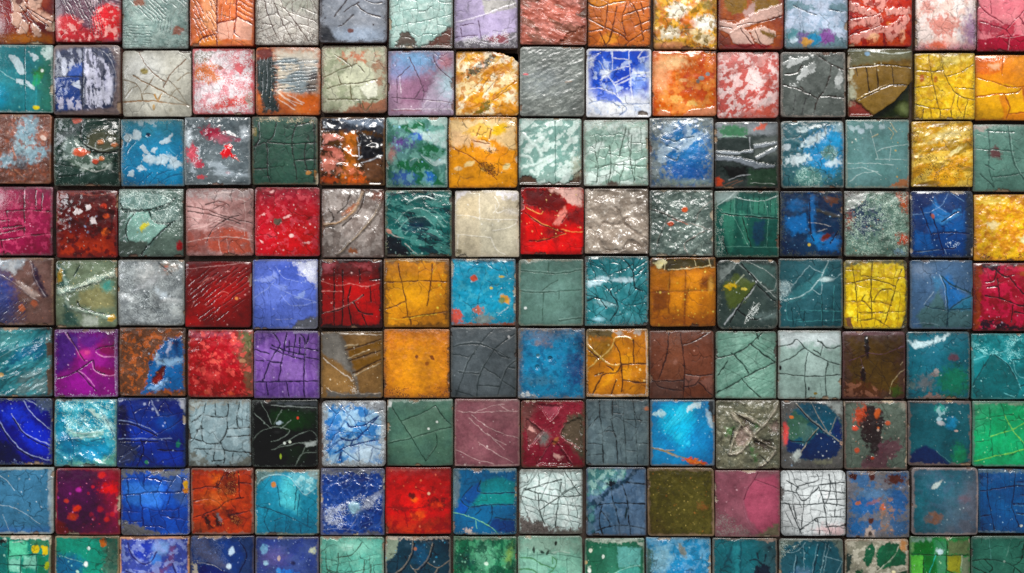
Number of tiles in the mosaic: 144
